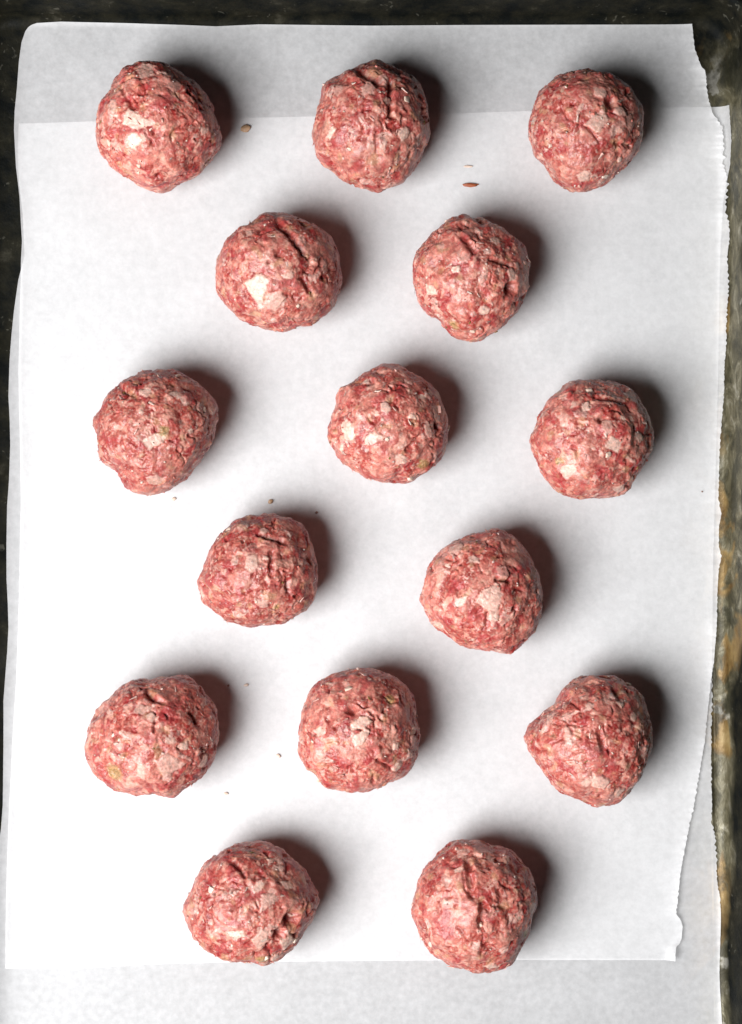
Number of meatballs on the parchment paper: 15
